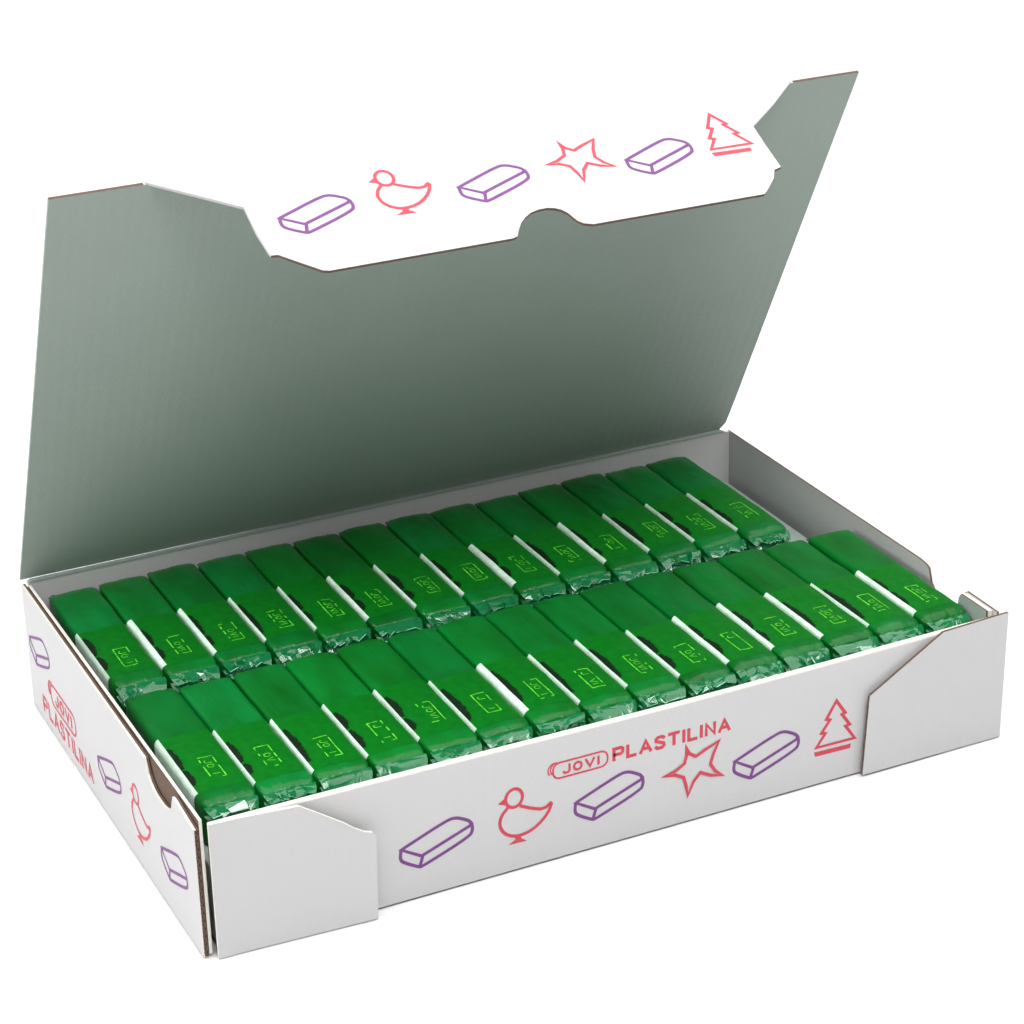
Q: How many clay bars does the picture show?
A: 29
